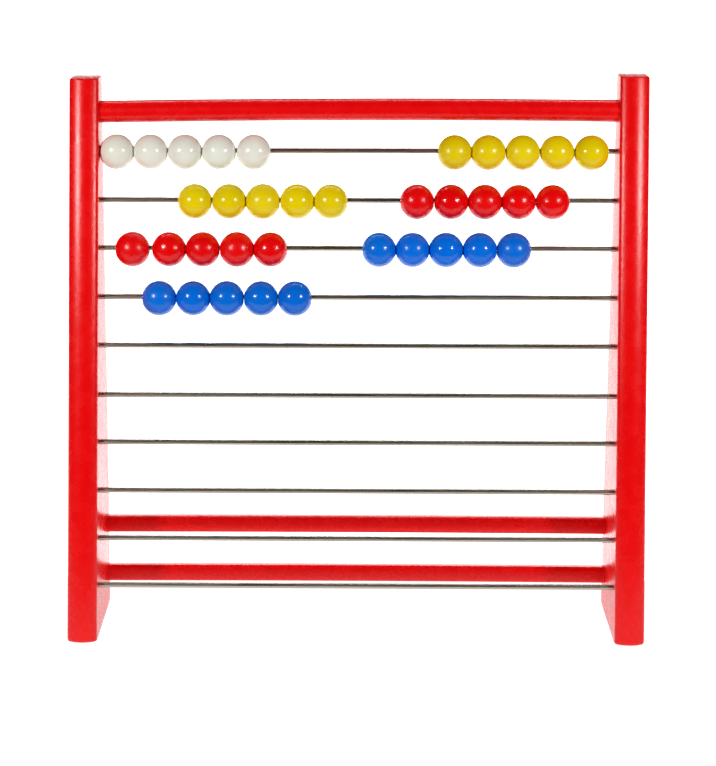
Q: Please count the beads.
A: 35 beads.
